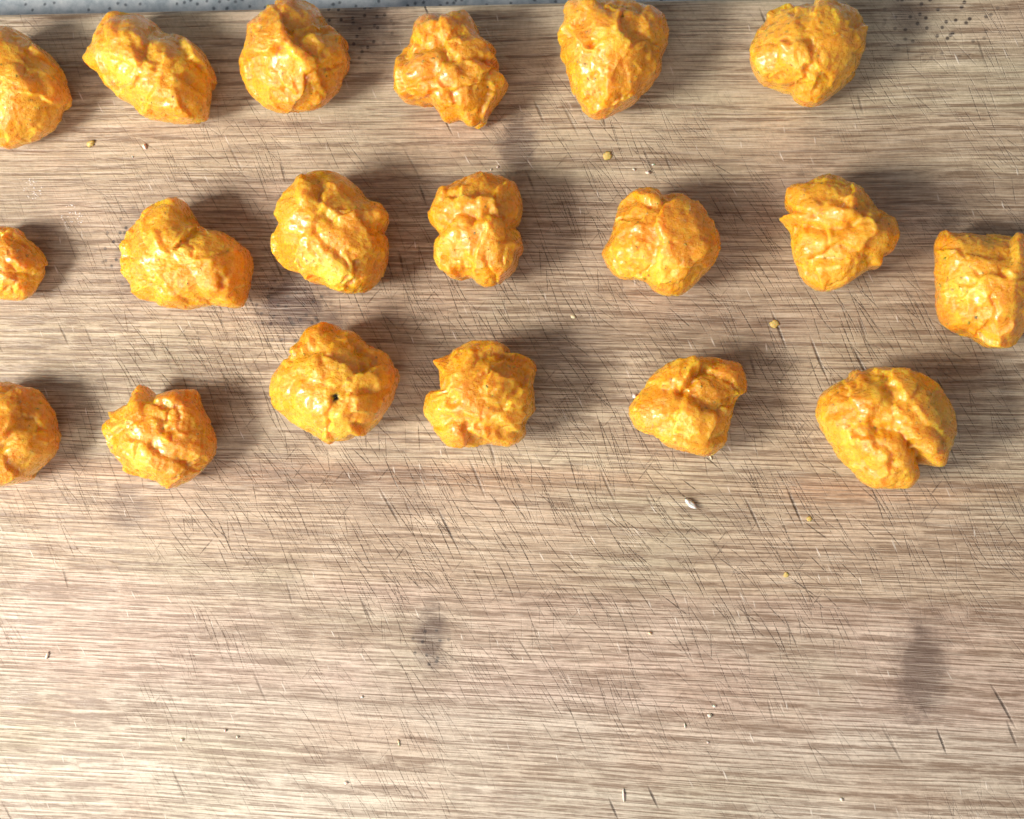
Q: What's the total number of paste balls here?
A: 19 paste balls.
